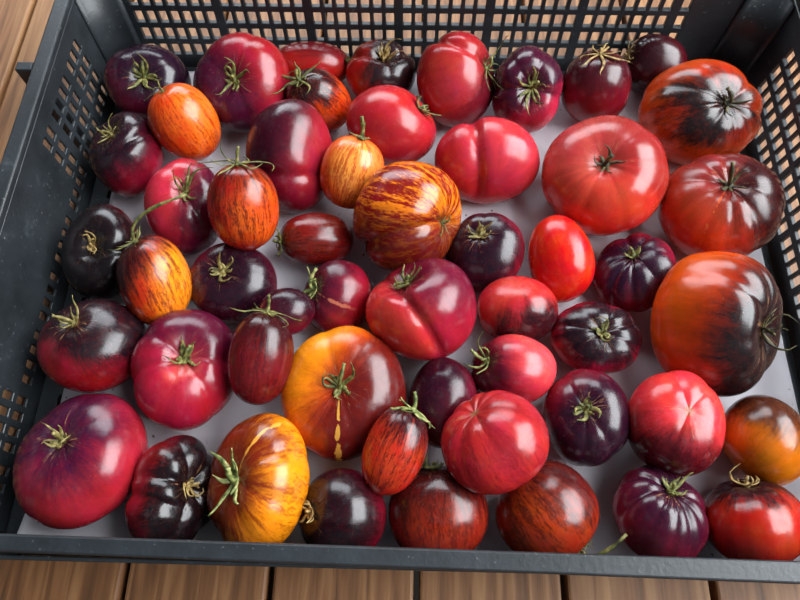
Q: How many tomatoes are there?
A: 53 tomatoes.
